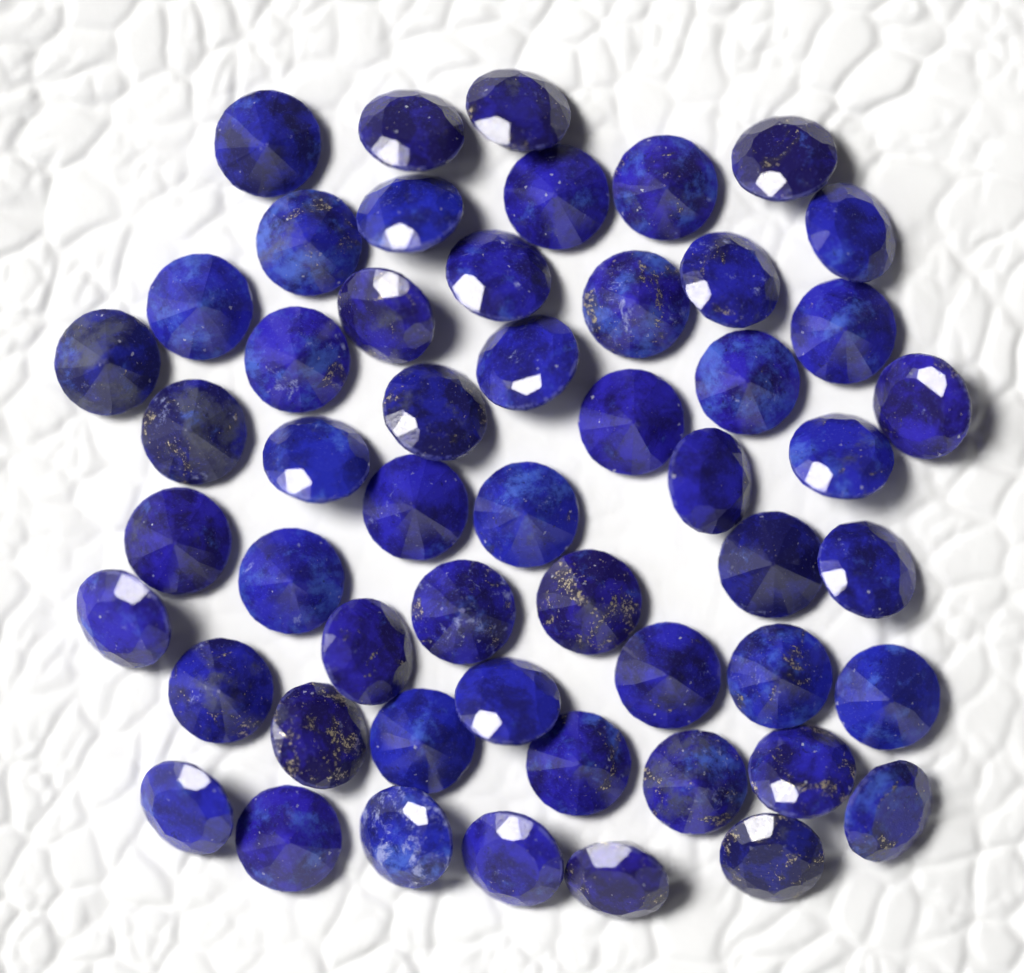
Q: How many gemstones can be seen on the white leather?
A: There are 53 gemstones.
